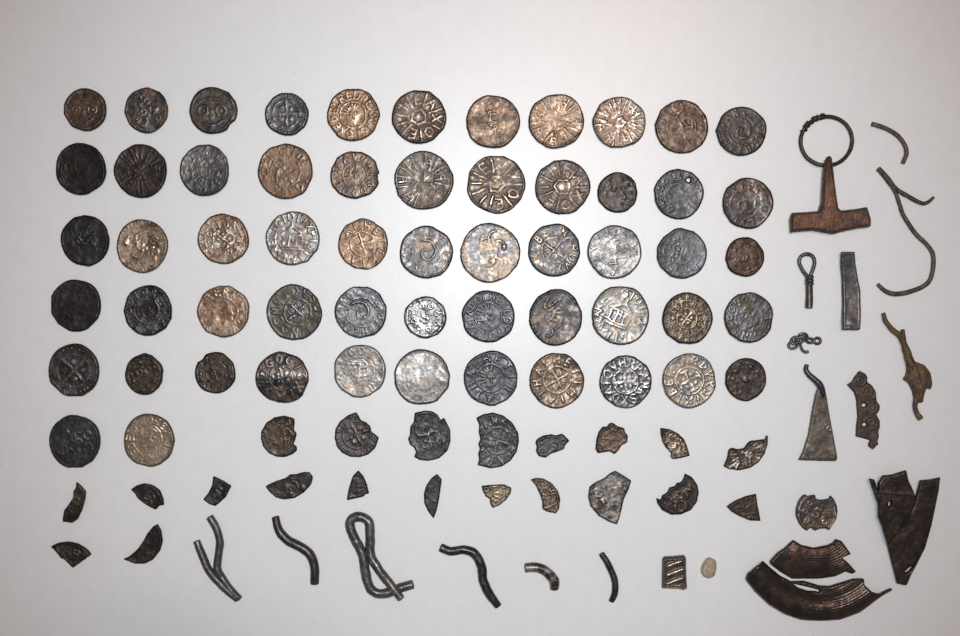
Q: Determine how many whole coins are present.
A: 57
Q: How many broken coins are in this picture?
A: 22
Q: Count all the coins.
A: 79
